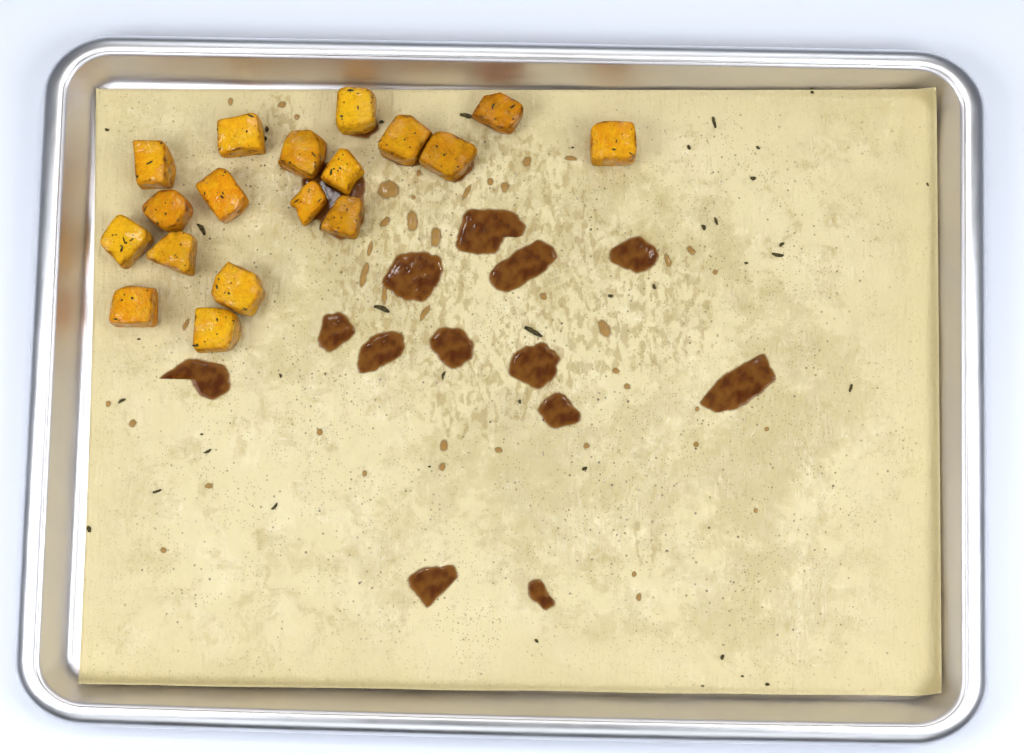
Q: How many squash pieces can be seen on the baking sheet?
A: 18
